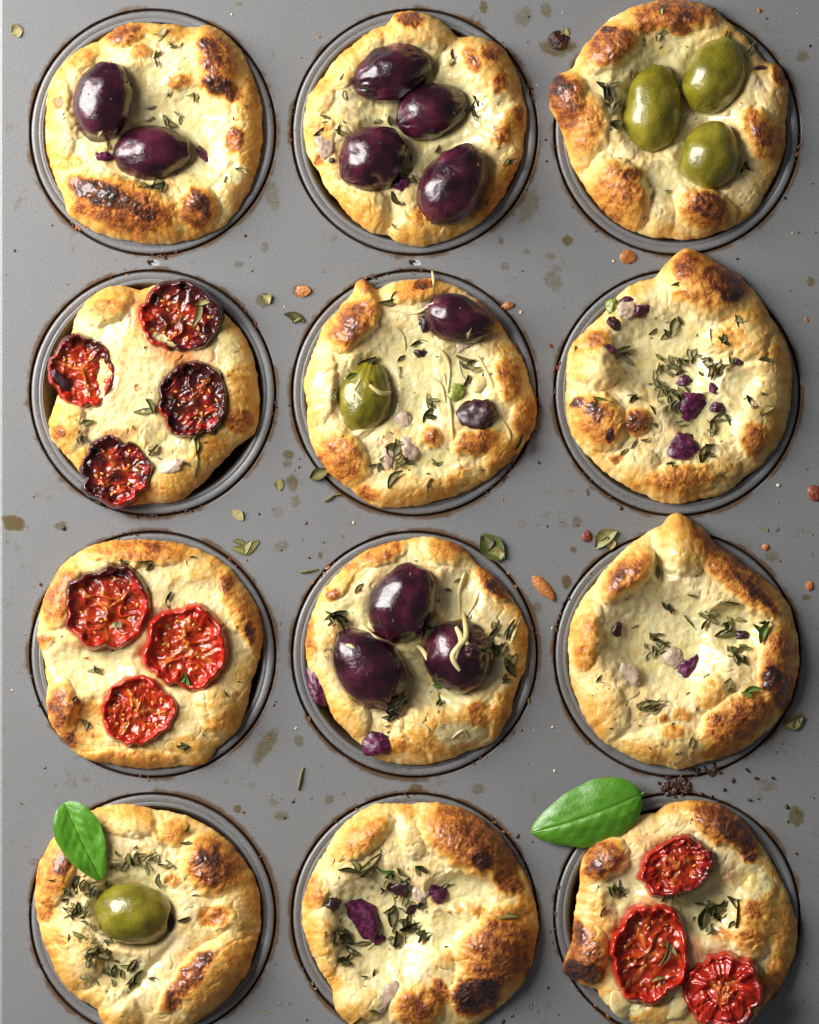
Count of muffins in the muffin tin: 12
